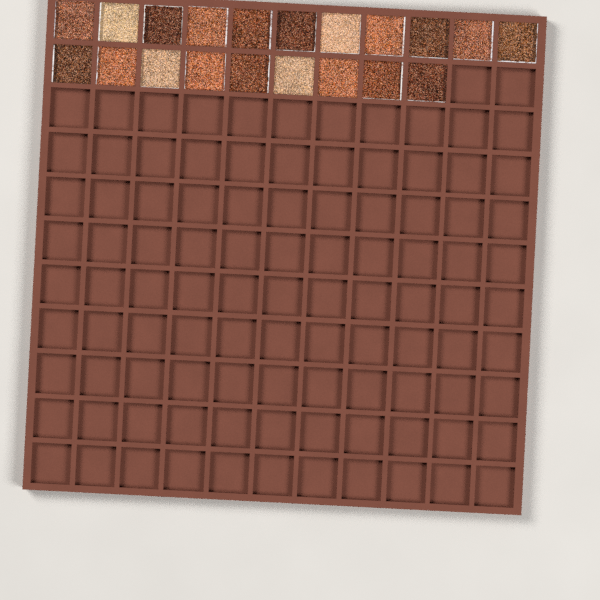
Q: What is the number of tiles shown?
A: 20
